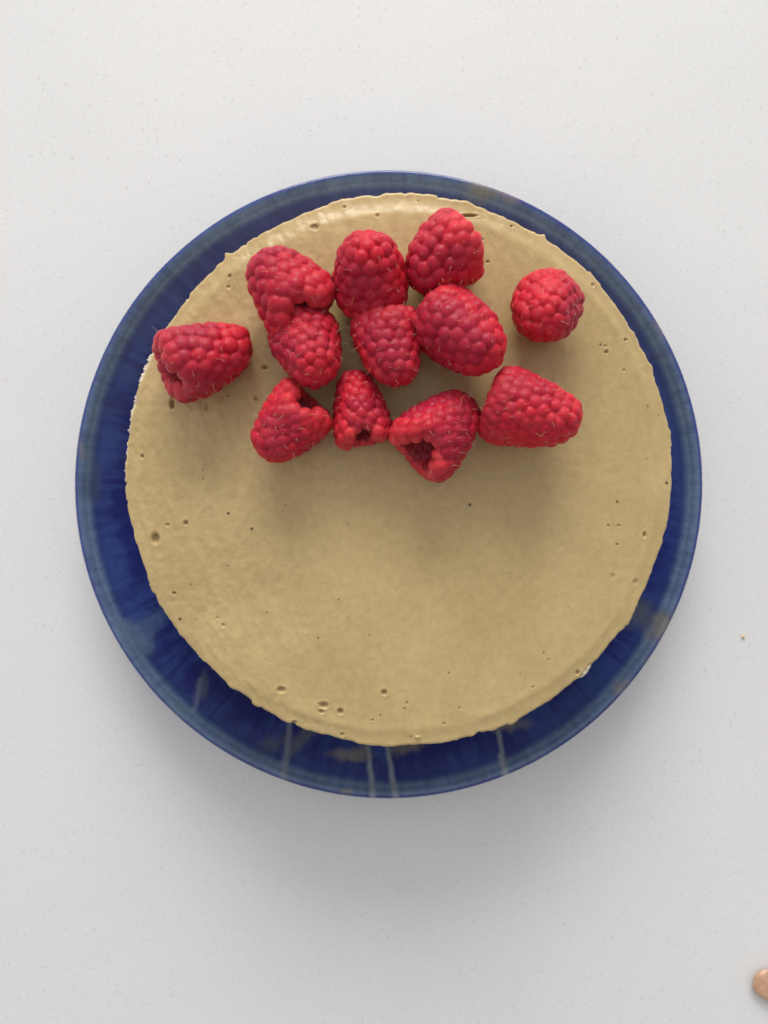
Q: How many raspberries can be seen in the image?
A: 12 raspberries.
